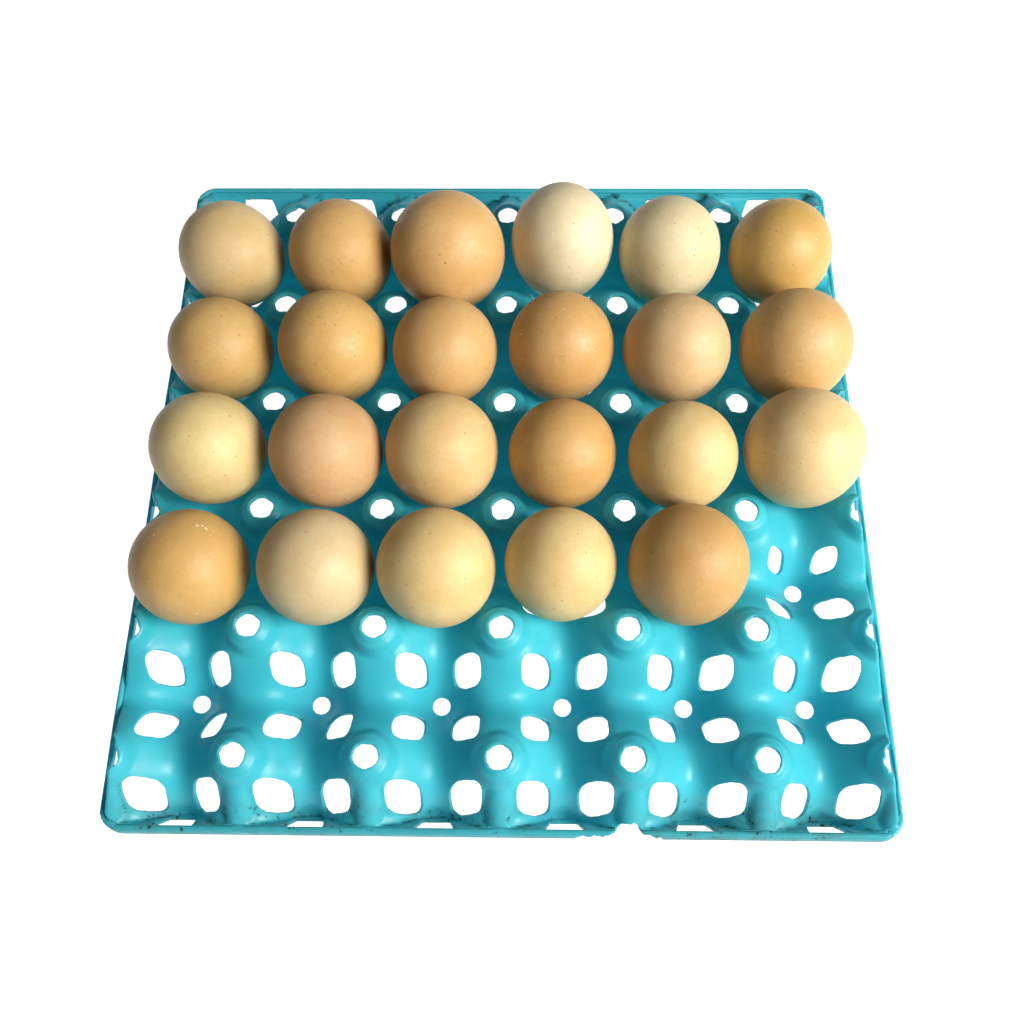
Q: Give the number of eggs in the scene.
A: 23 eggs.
